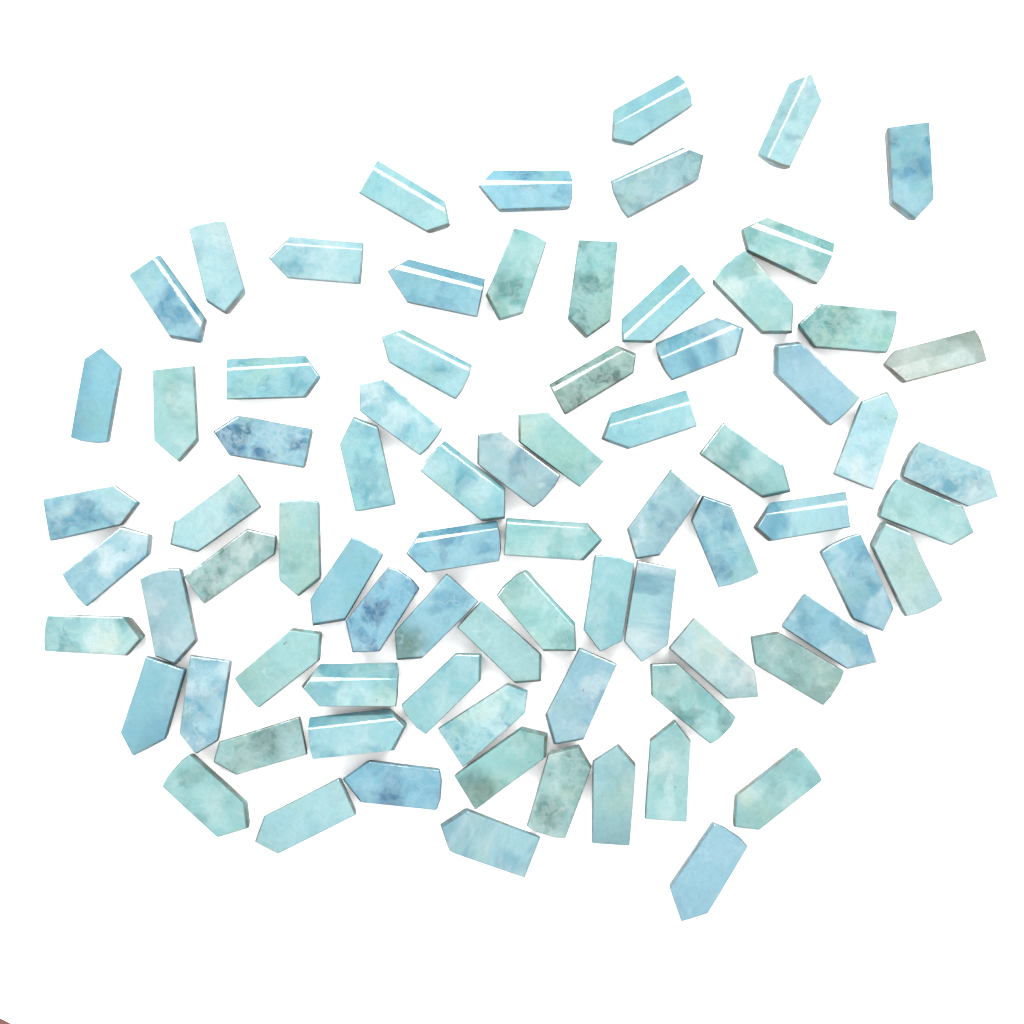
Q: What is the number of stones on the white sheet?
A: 79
